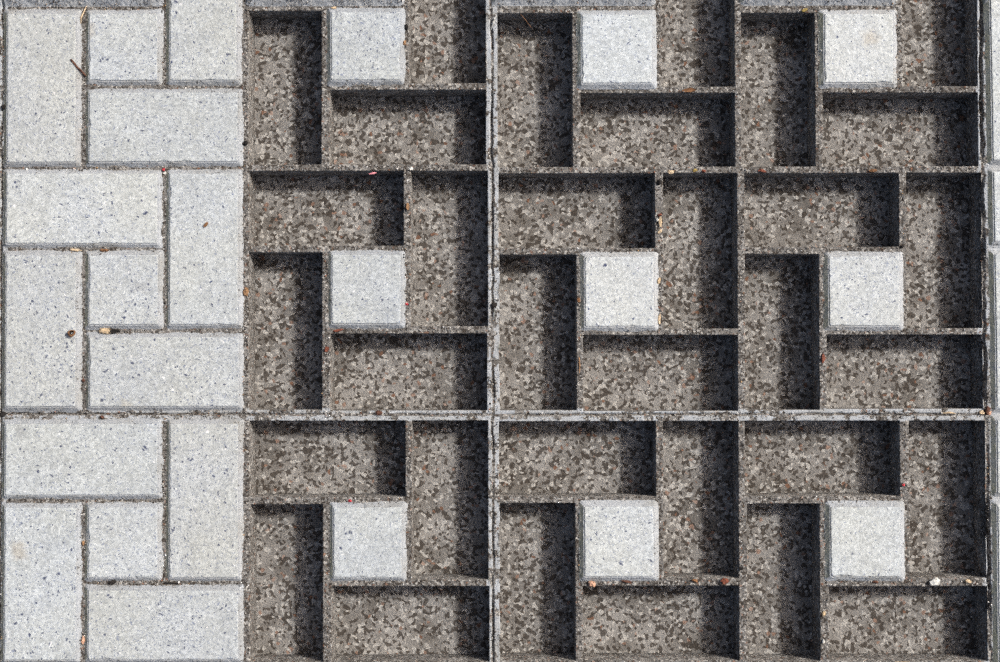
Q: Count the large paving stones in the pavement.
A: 11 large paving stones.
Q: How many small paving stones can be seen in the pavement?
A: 12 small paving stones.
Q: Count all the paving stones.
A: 23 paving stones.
